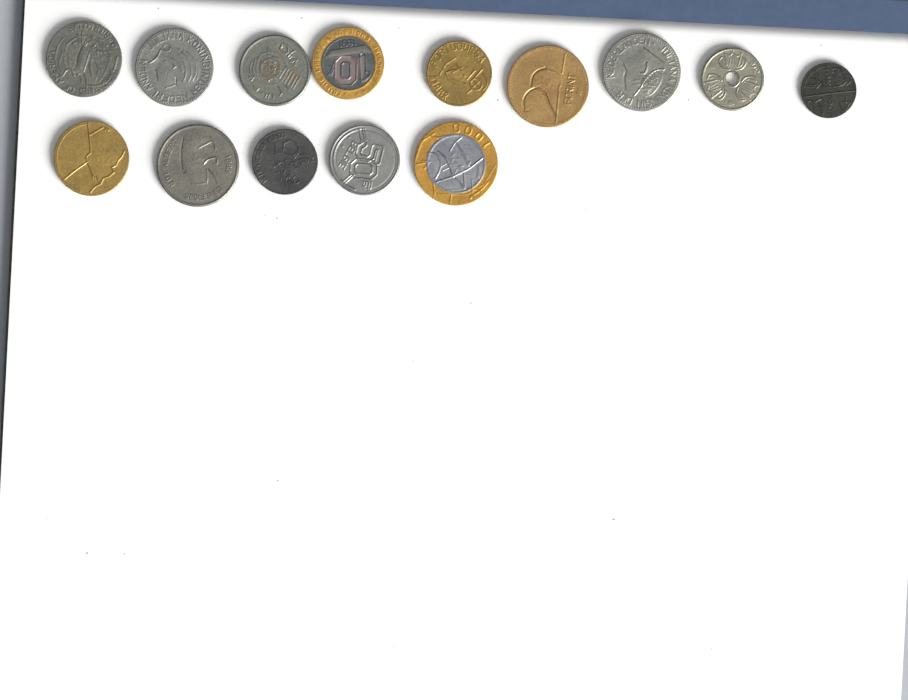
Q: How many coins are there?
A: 14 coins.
